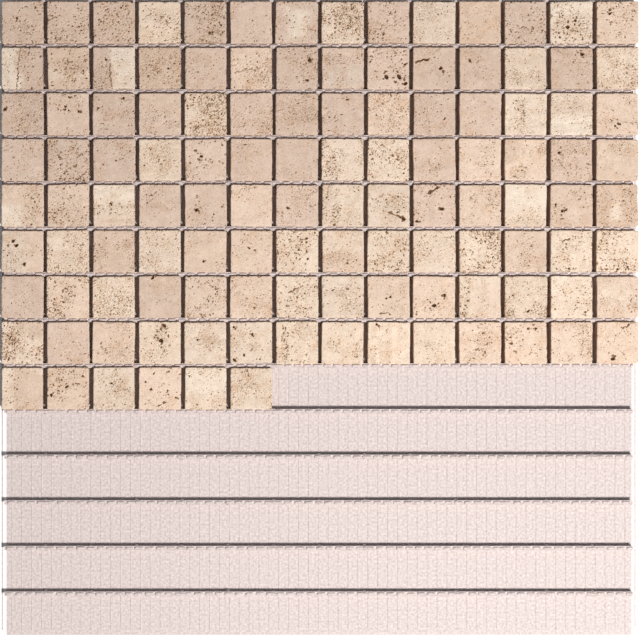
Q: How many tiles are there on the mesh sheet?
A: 118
